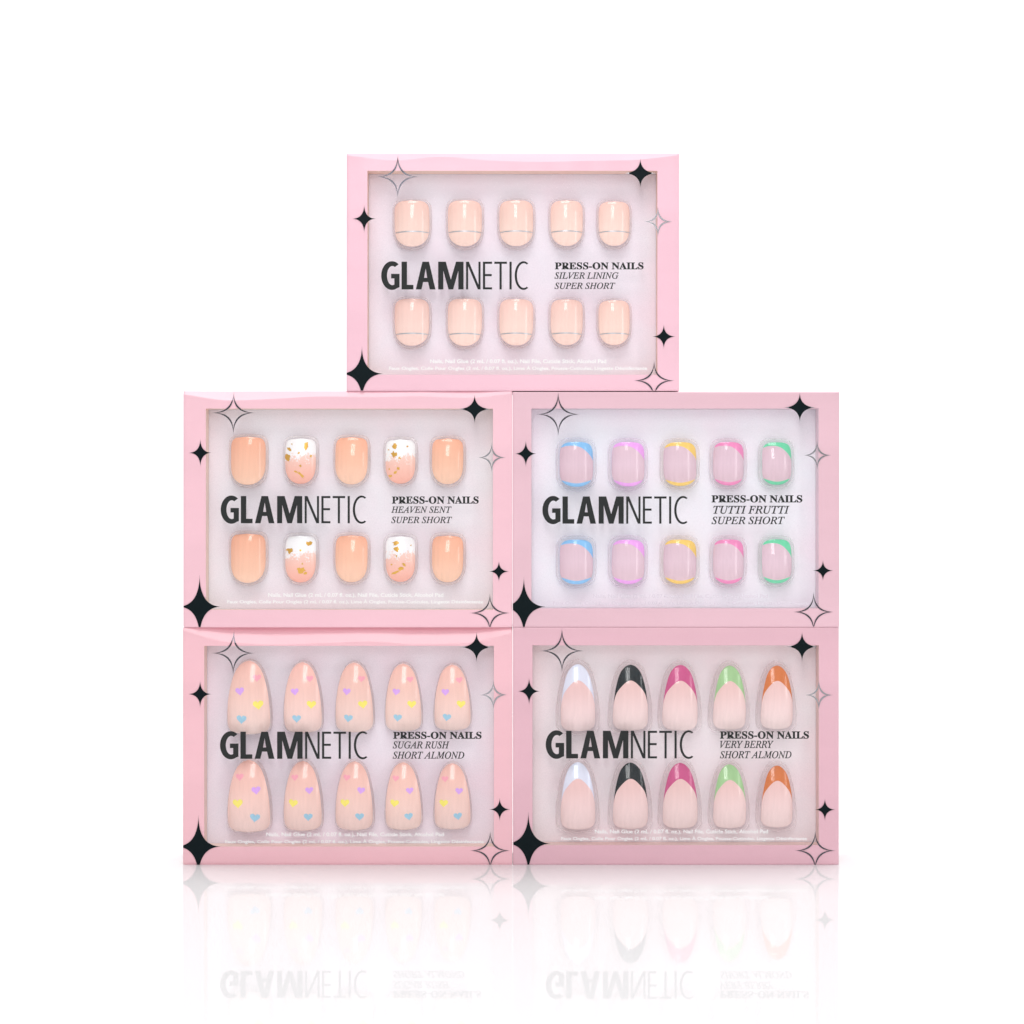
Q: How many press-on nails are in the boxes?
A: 50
